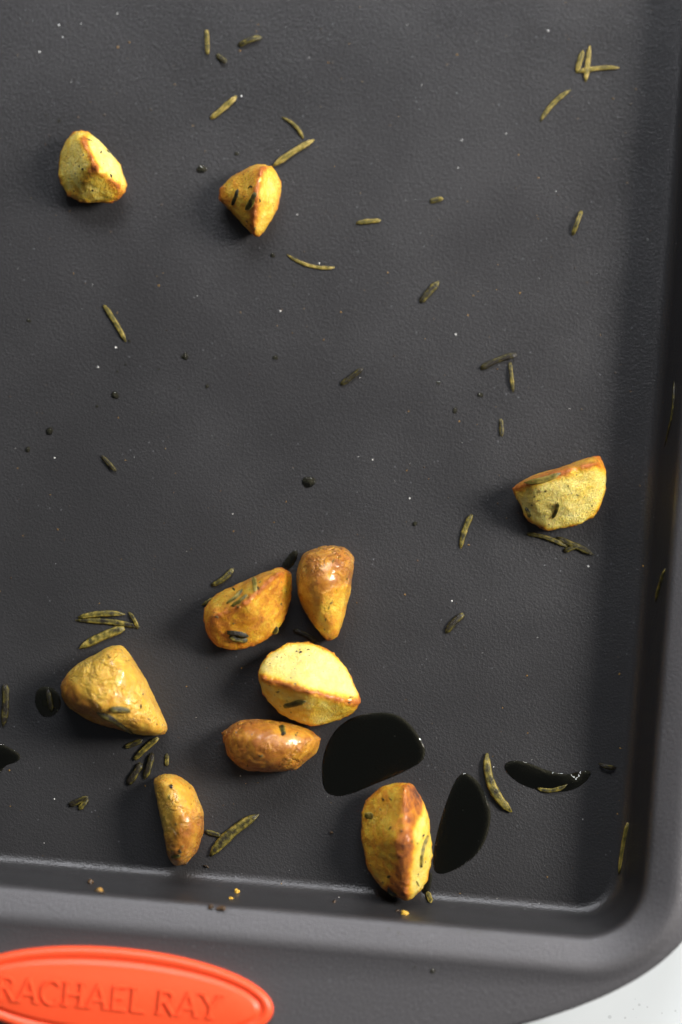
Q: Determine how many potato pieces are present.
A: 10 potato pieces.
